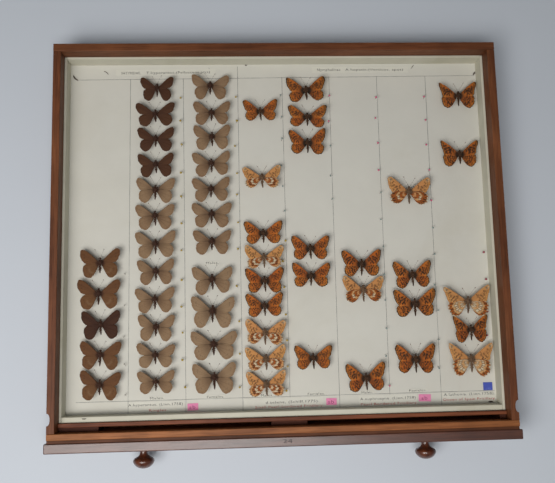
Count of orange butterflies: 27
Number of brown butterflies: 28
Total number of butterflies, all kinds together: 55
